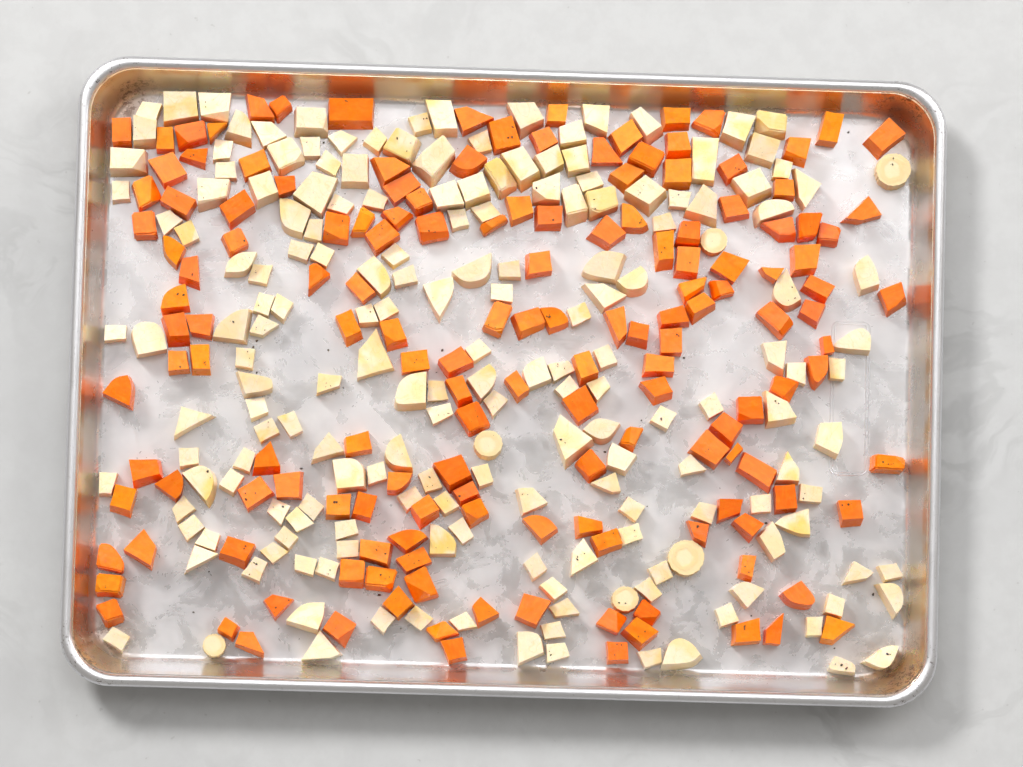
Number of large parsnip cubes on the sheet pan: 32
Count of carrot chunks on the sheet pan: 156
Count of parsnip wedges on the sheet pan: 49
